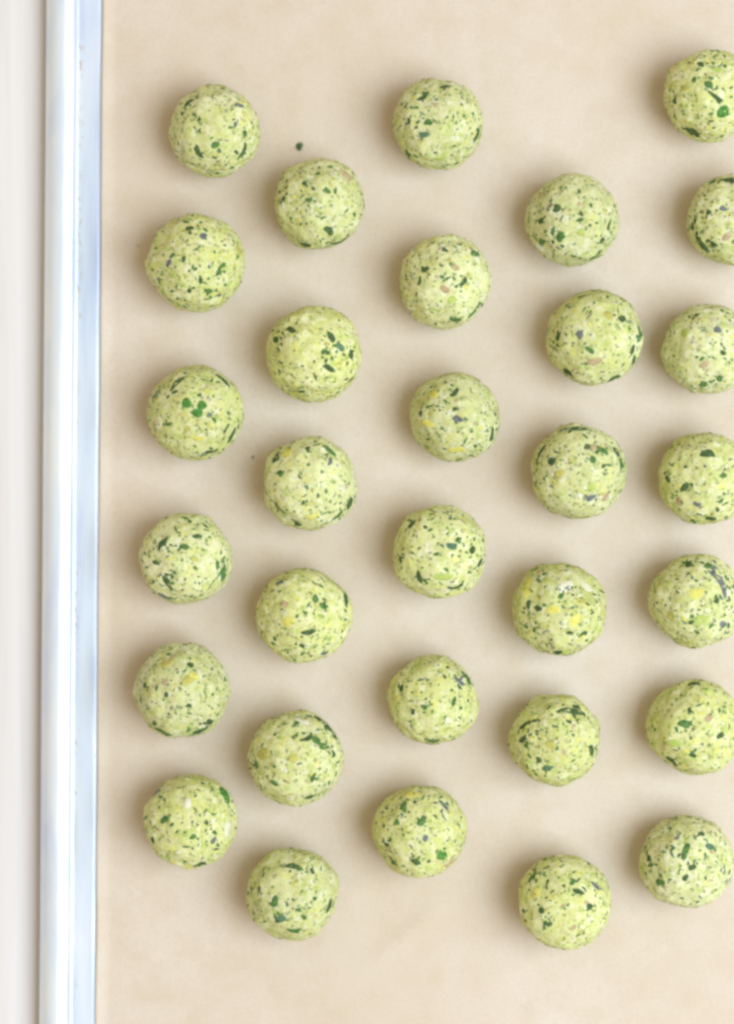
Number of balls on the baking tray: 31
